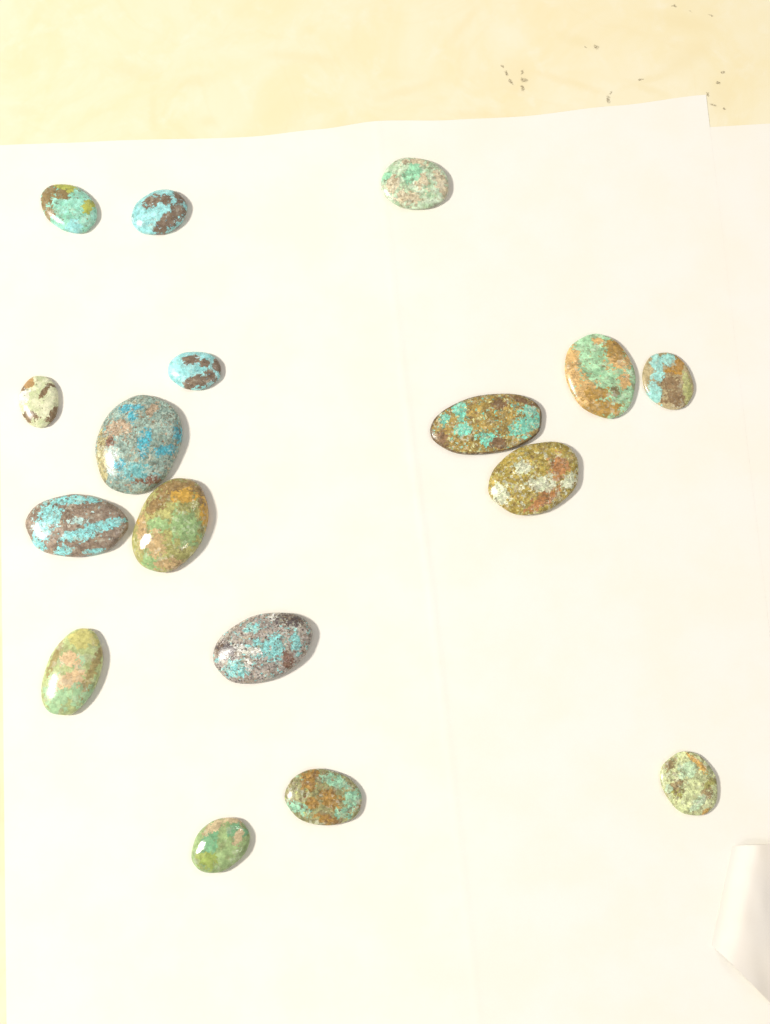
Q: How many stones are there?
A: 17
